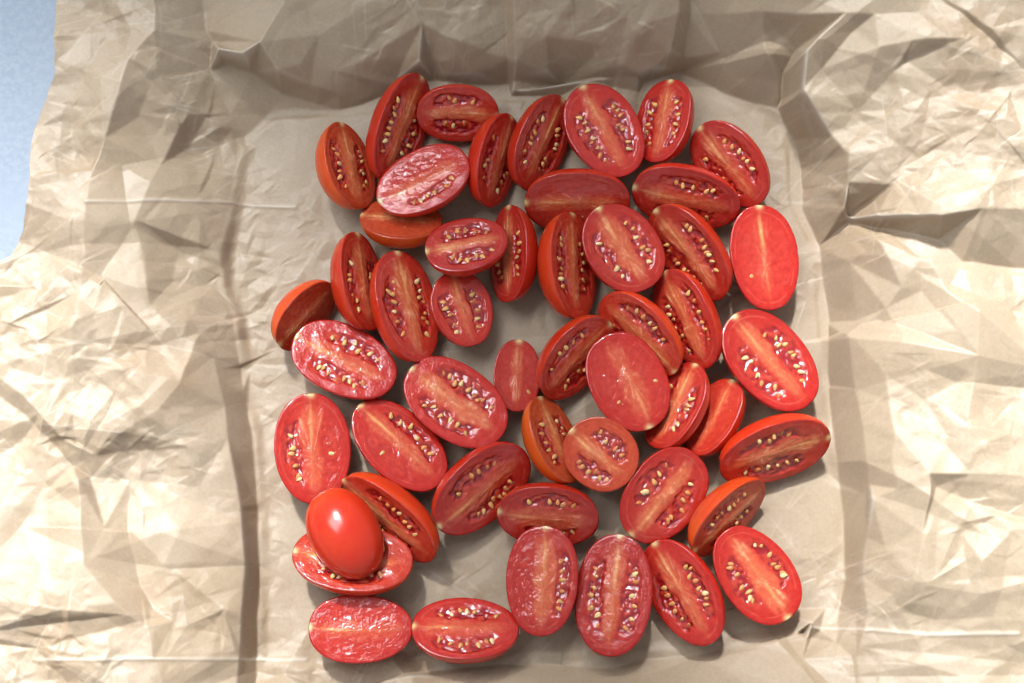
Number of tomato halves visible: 50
